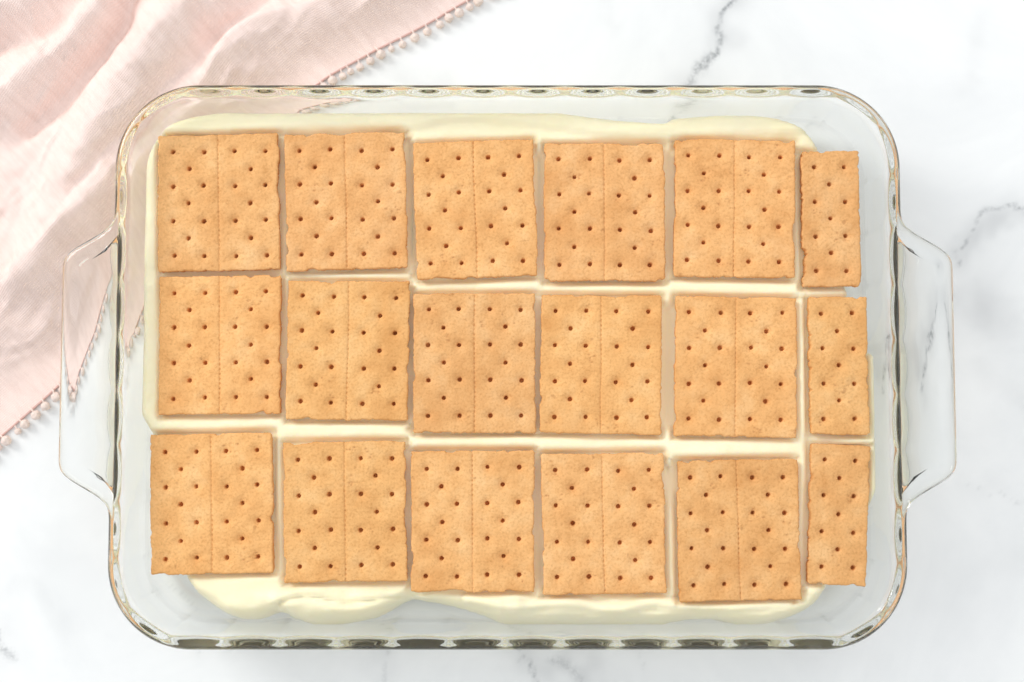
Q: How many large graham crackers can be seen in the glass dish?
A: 15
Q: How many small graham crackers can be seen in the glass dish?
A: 3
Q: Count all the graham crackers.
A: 18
